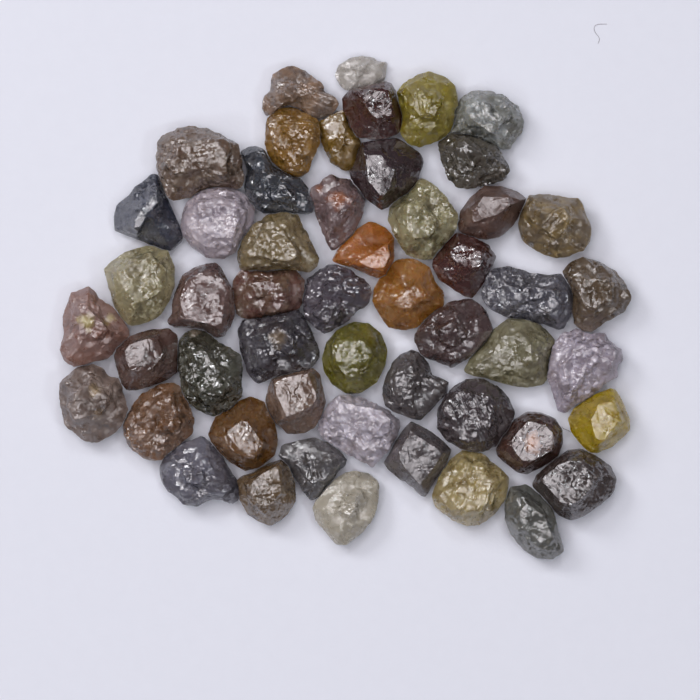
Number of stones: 52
